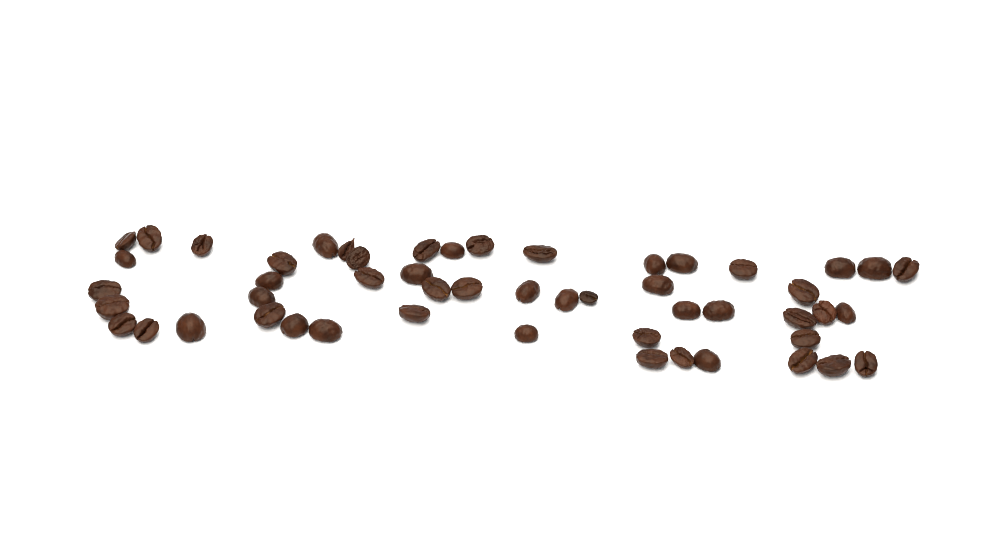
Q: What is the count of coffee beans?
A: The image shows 52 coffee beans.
